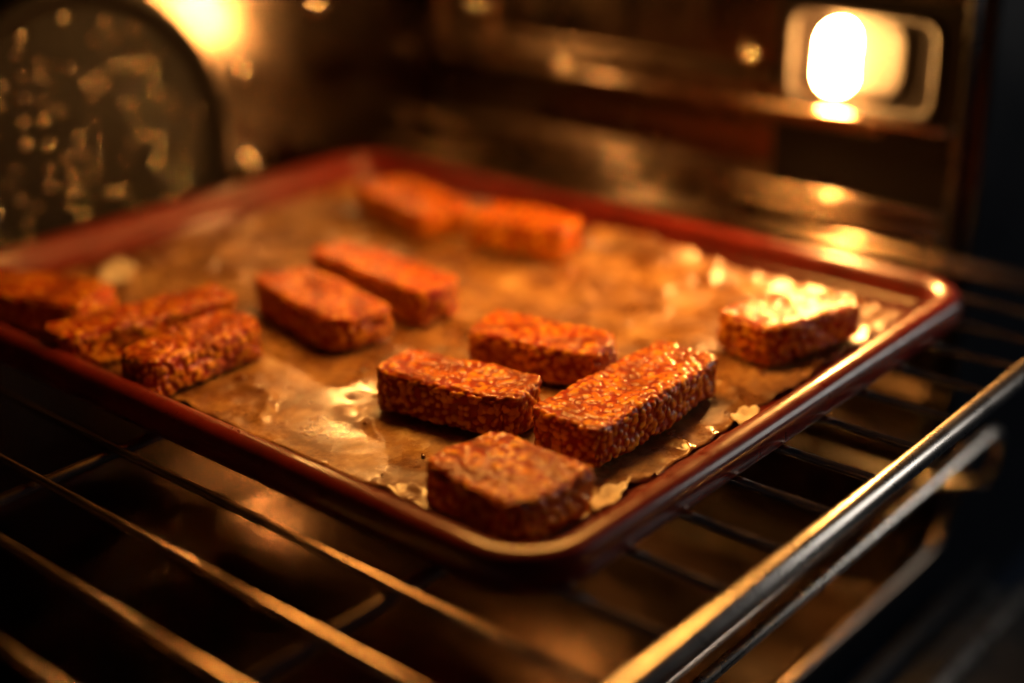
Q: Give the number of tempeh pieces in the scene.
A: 12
